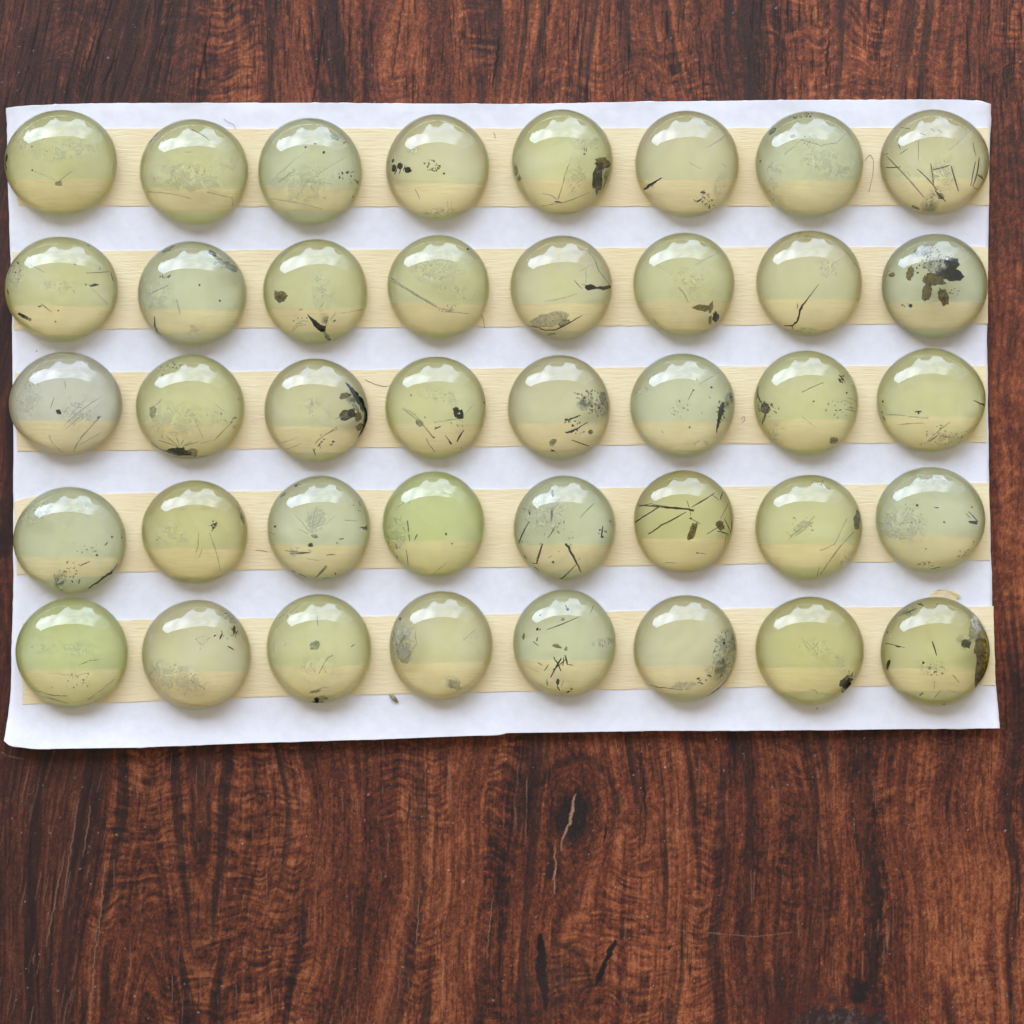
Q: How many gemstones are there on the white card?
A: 40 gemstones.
